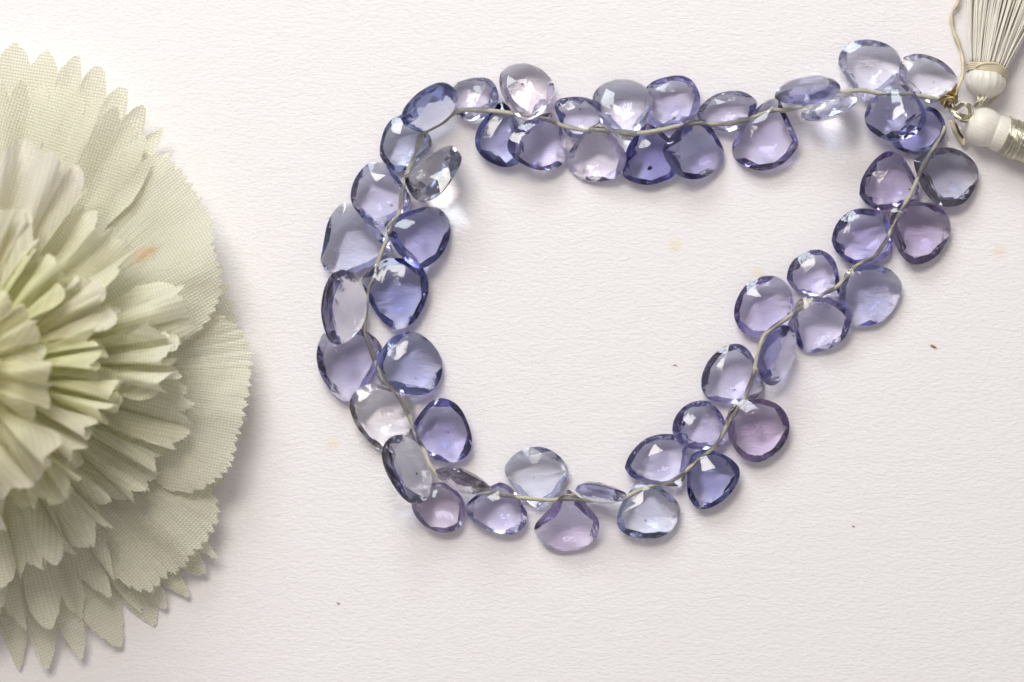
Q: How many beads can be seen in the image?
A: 52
